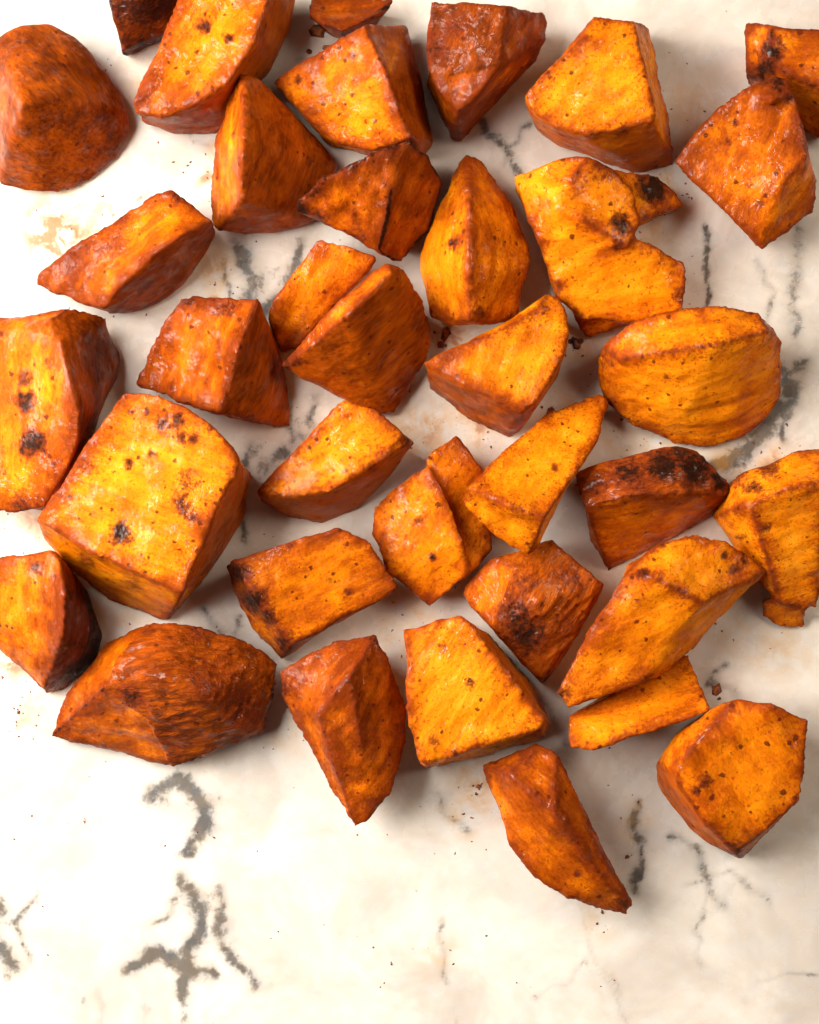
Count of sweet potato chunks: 36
